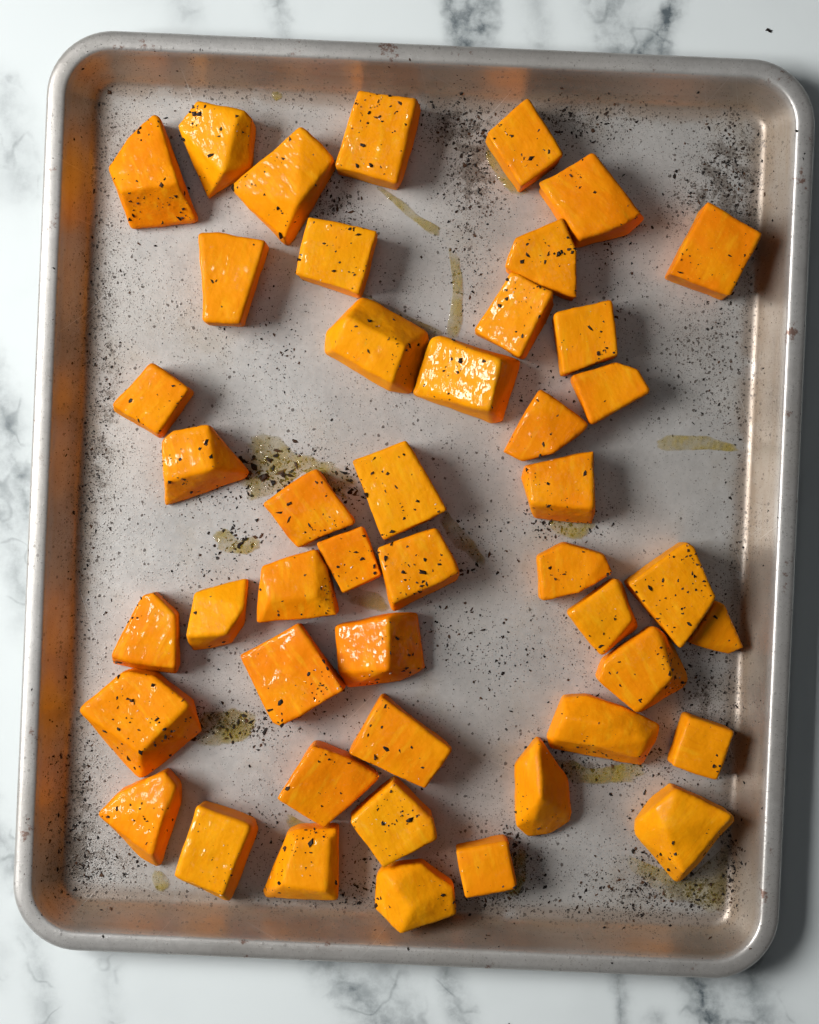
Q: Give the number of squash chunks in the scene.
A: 46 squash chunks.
